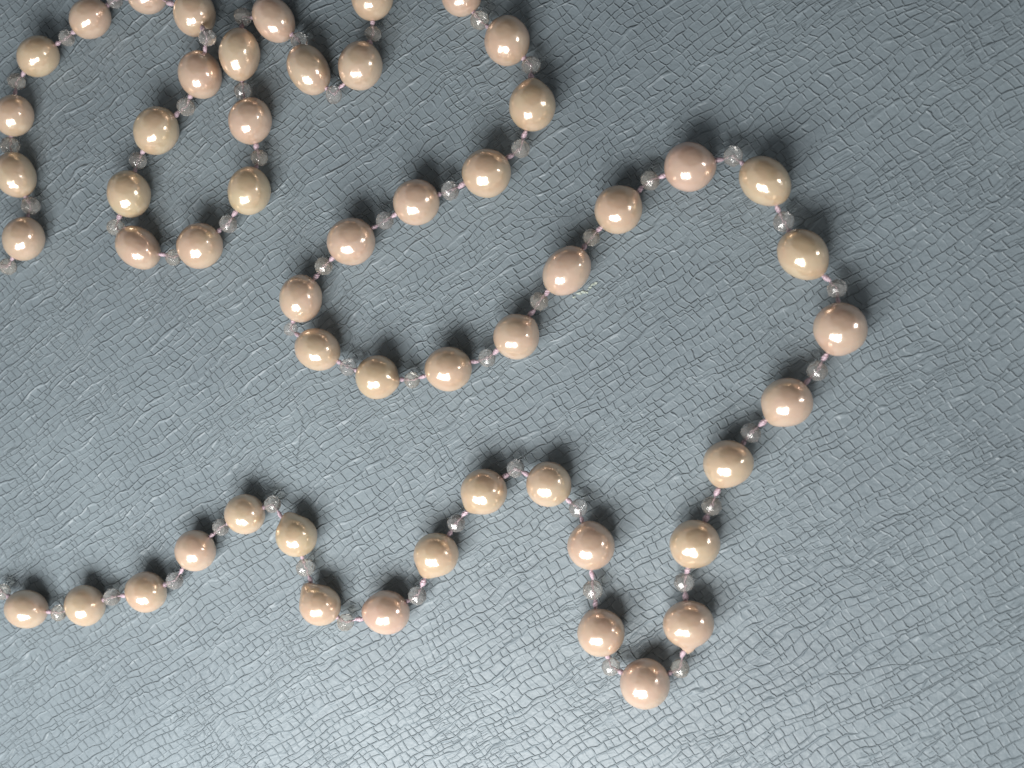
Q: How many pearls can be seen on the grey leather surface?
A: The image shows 54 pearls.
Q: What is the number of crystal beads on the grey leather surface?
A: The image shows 53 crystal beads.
